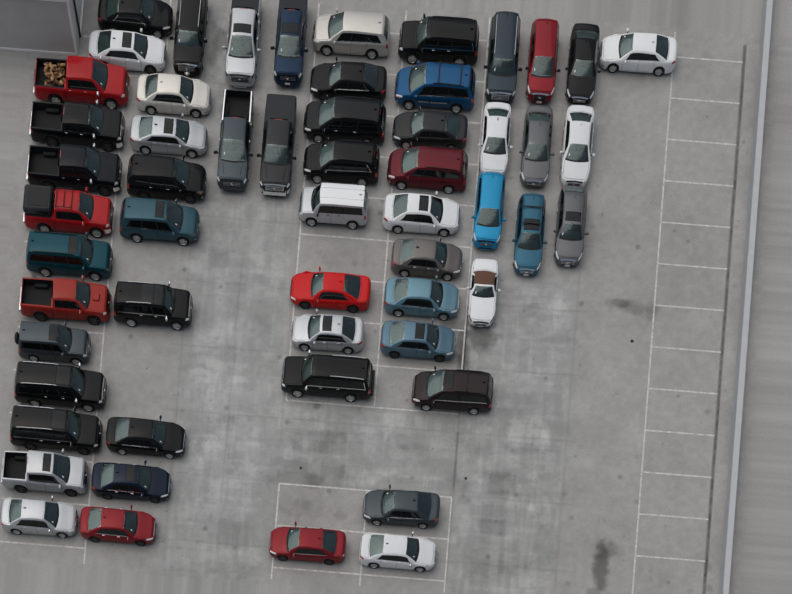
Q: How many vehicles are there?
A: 57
